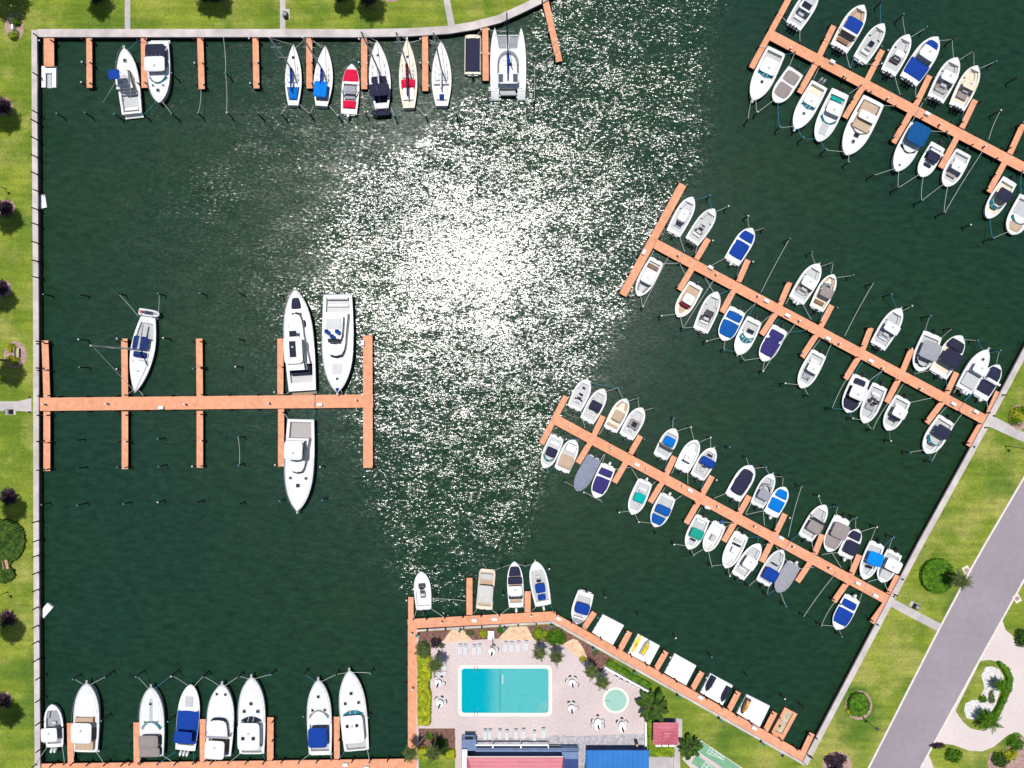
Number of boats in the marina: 93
